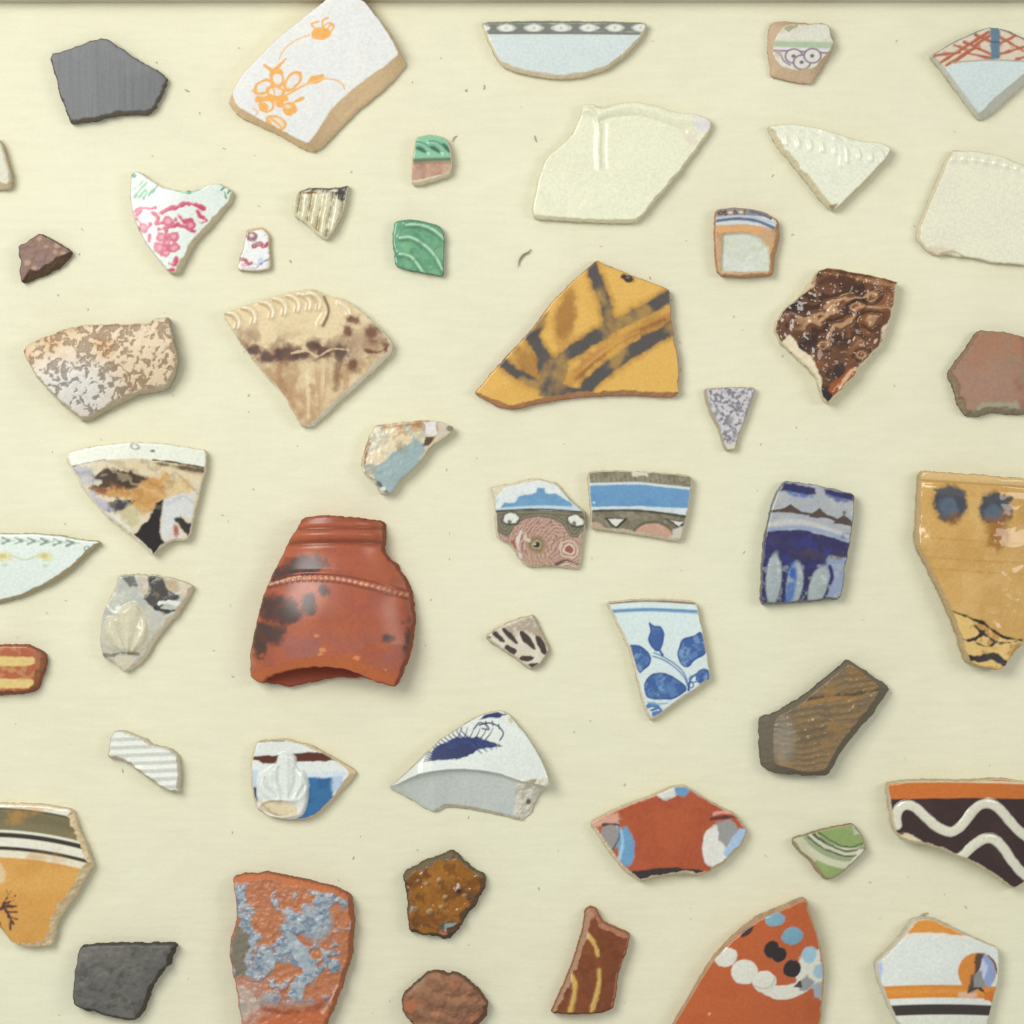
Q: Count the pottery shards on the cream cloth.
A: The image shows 49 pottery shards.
